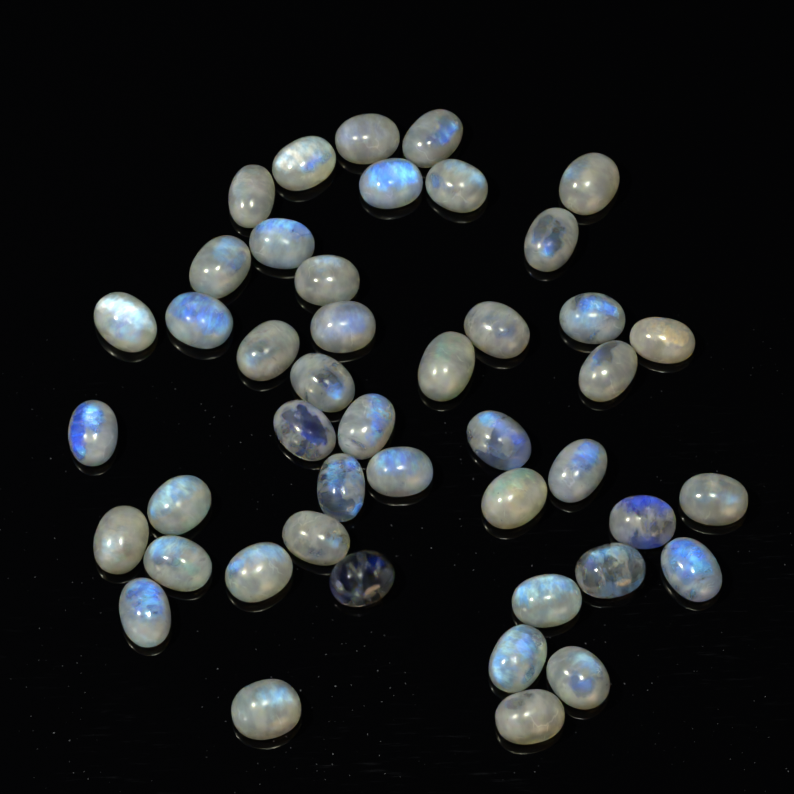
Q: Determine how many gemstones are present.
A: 45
